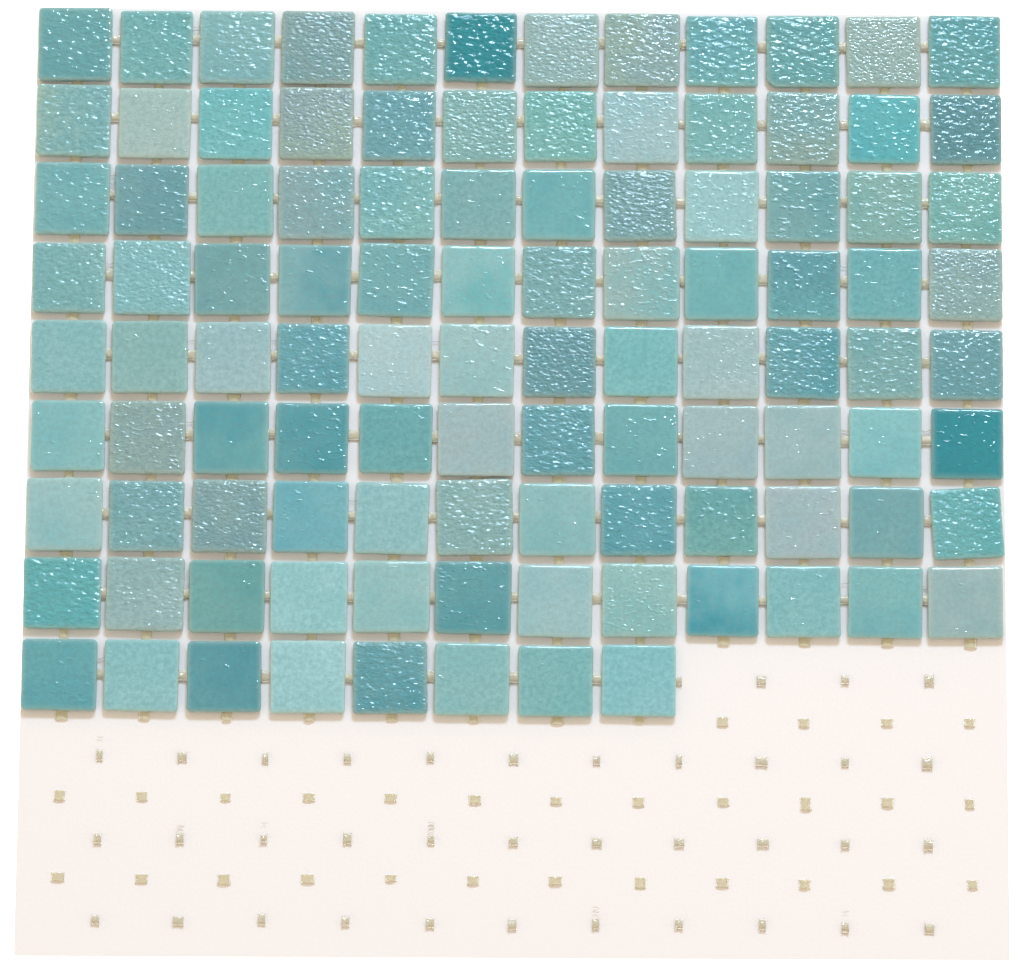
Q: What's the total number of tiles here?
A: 104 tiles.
